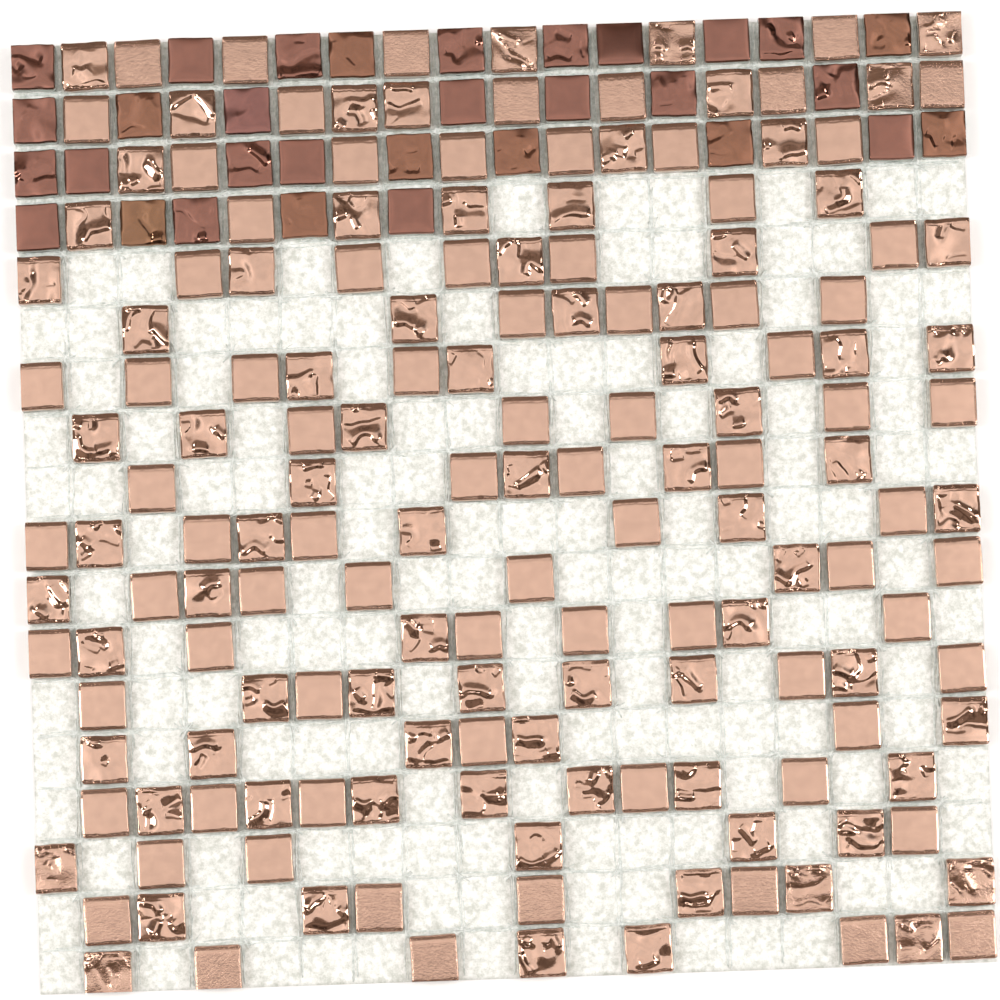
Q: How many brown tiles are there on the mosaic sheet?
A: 31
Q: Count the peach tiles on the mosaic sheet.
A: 161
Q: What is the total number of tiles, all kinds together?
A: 192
